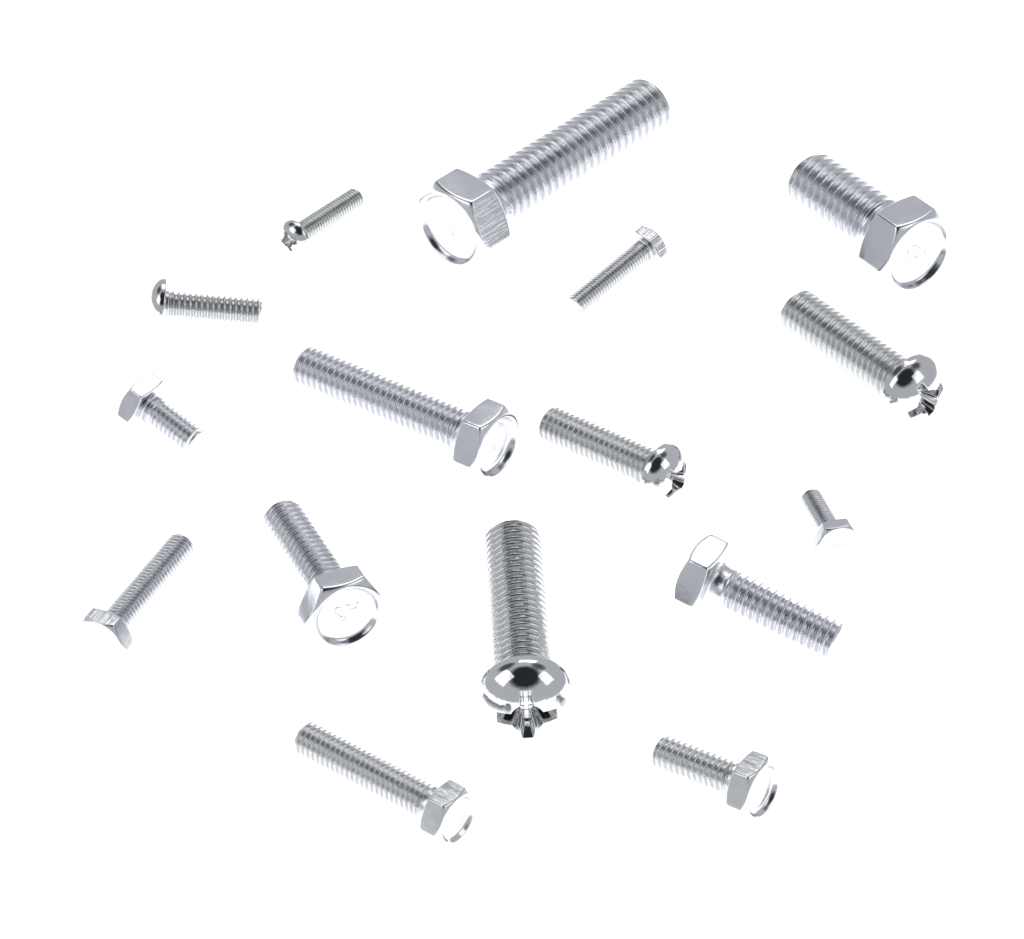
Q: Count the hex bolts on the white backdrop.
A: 11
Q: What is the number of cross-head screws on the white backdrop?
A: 5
